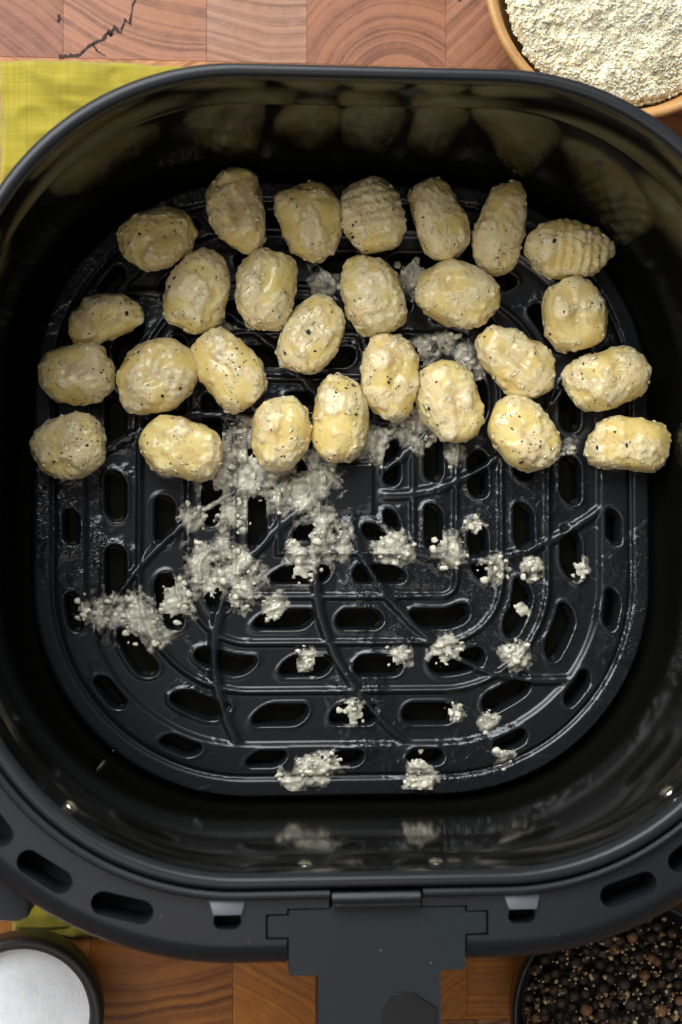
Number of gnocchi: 27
